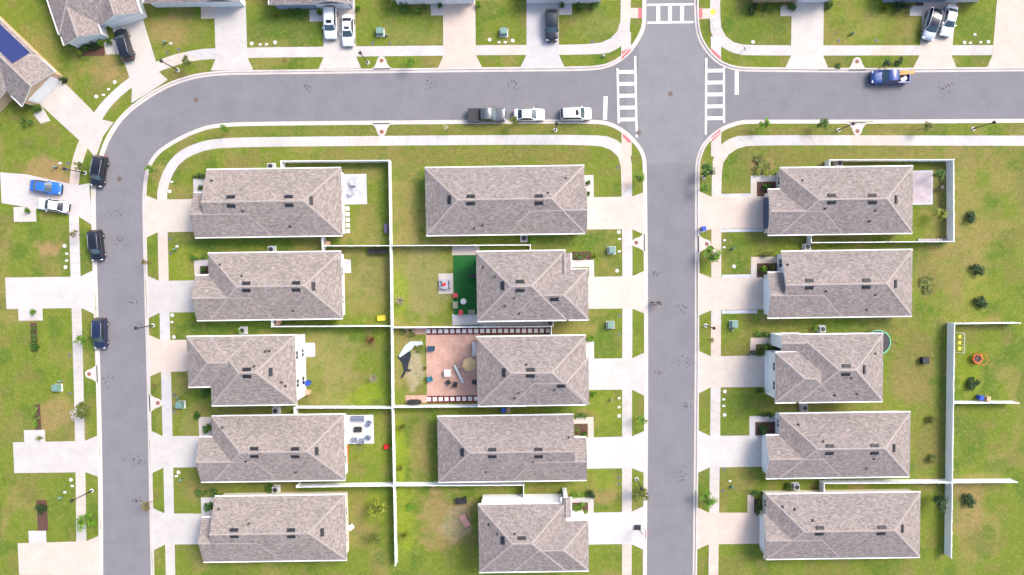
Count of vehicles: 15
